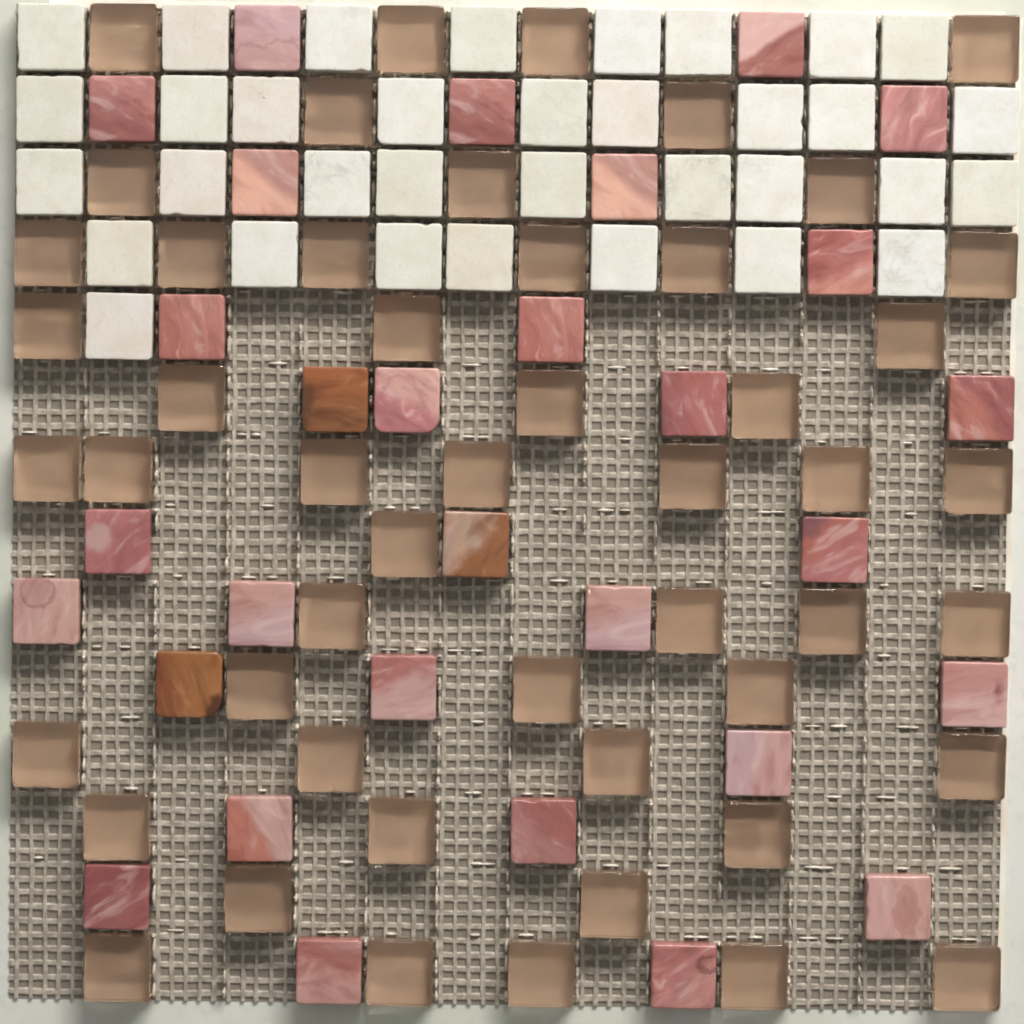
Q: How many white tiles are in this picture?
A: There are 34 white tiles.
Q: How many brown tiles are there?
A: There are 50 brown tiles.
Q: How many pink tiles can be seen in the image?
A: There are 27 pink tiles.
